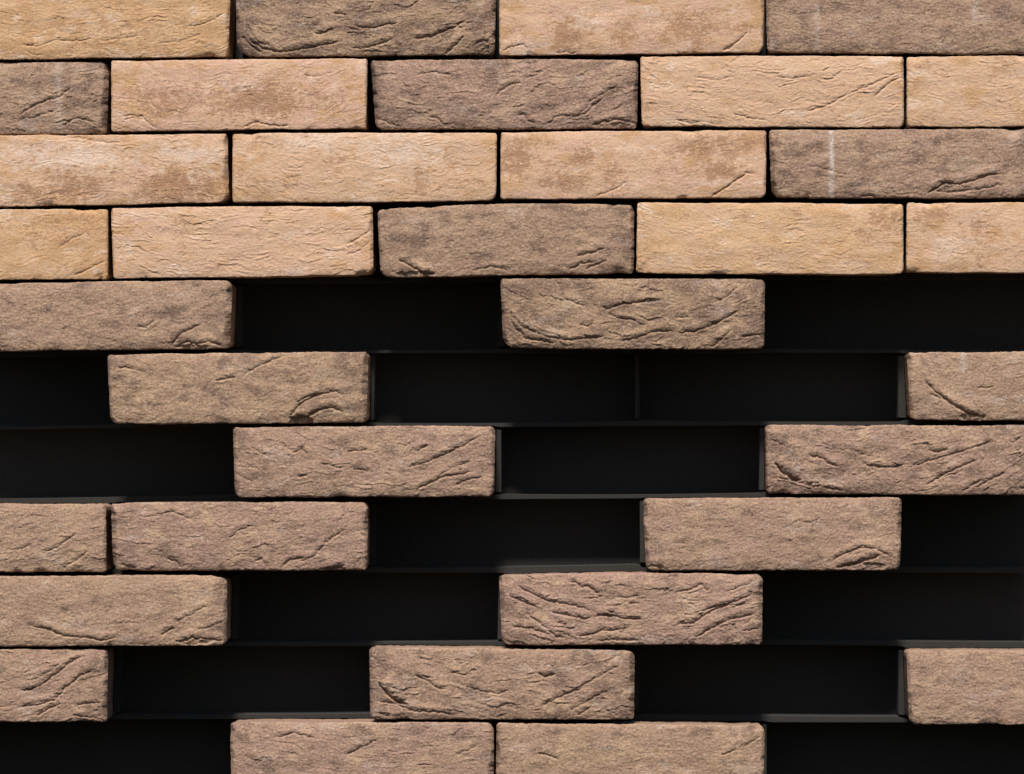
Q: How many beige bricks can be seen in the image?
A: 12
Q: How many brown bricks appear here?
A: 22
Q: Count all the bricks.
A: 34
